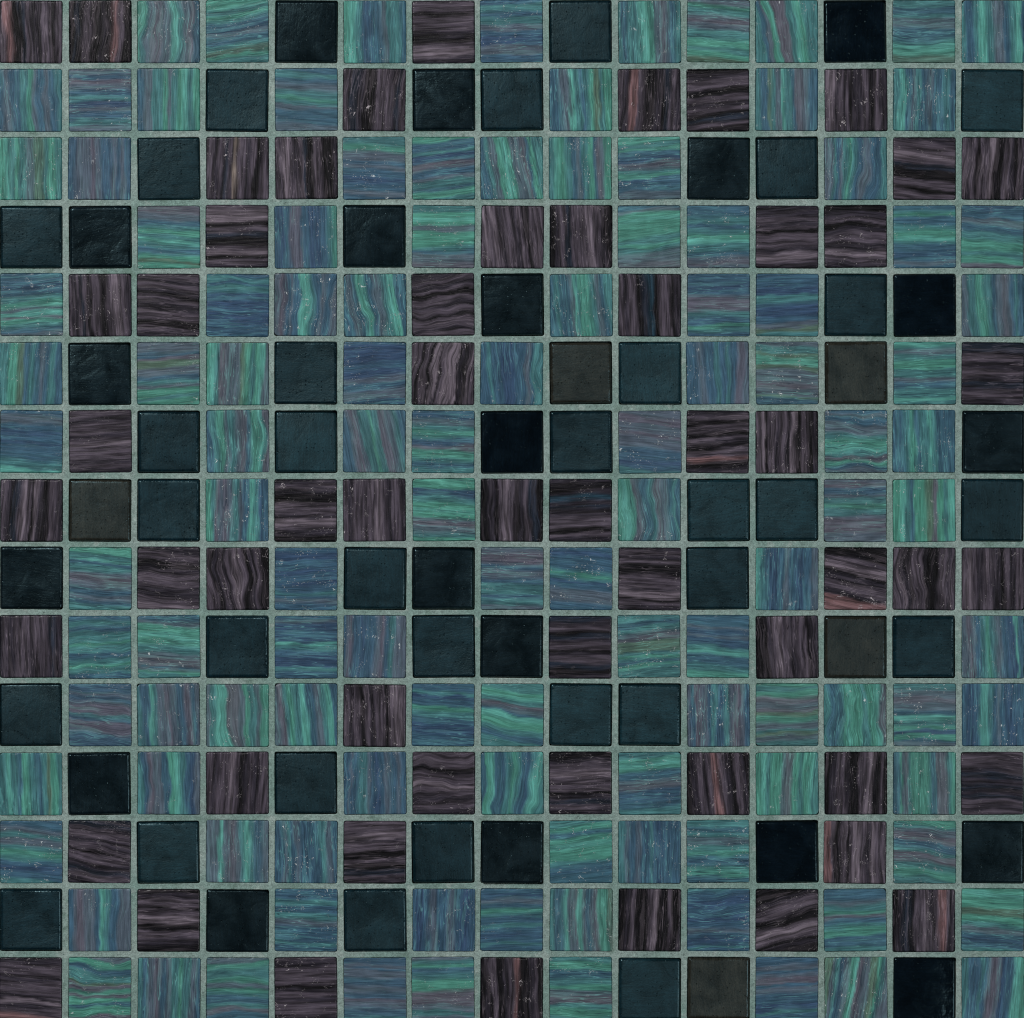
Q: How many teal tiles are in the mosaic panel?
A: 113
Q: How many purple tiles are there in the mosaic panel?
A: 56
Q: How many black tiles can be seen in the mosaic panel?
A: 56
